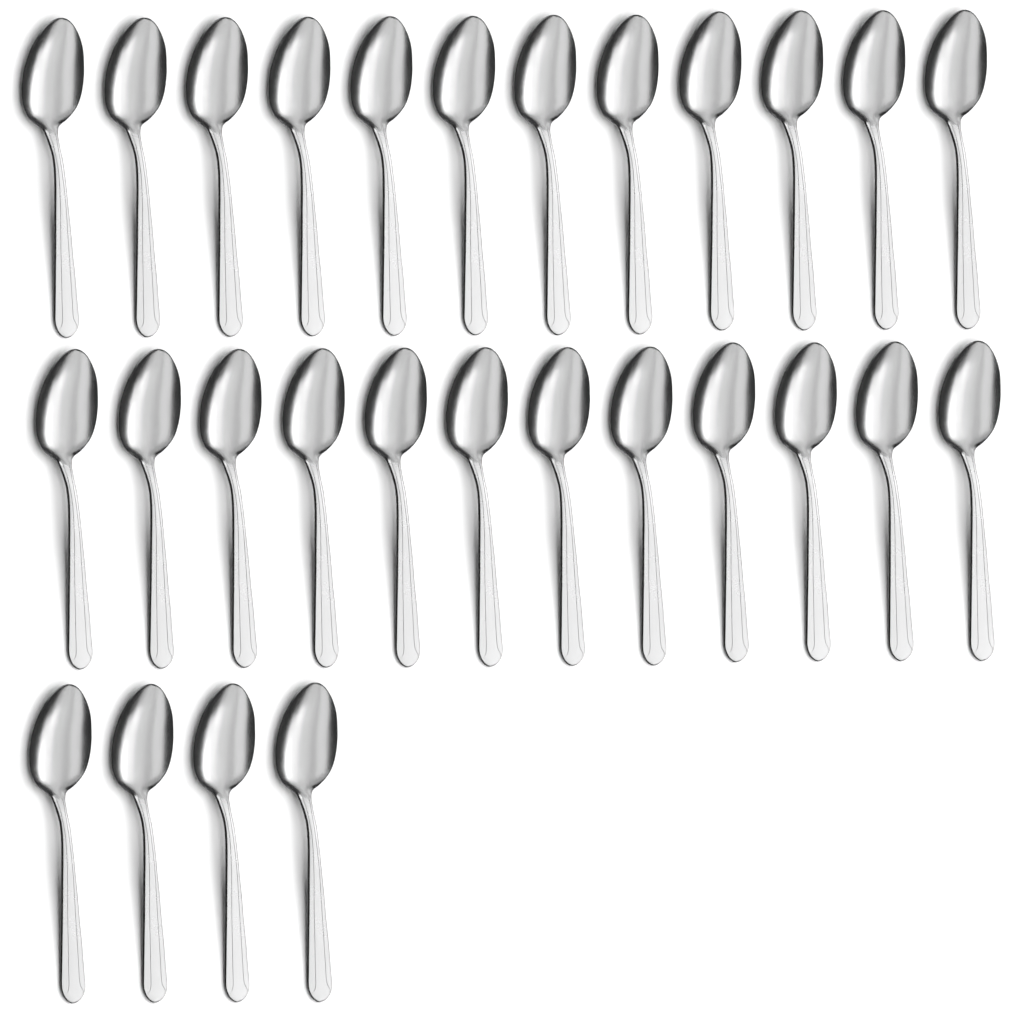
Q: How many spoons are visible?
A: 28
